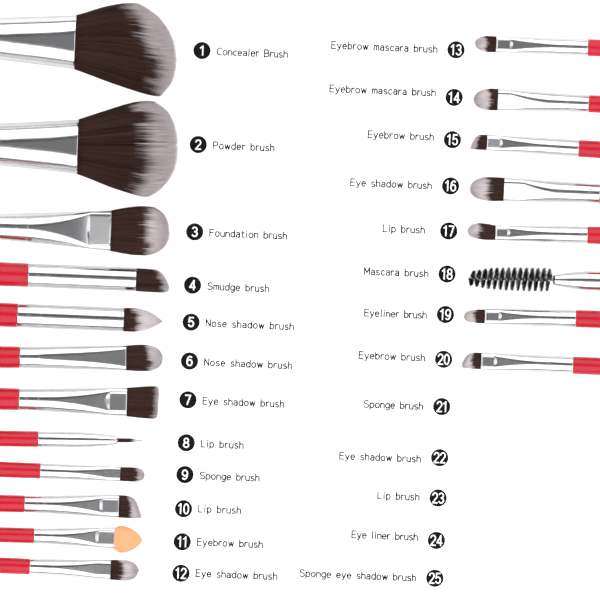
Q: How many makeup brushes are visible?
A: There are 20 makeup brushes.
